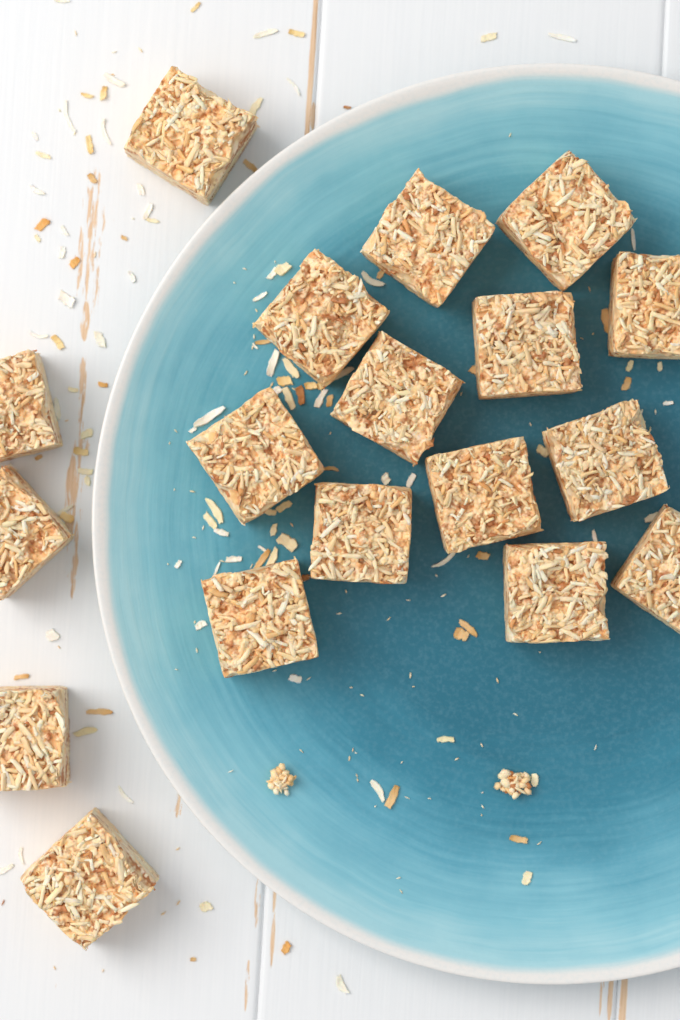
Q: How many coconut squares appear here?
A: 18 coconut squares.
